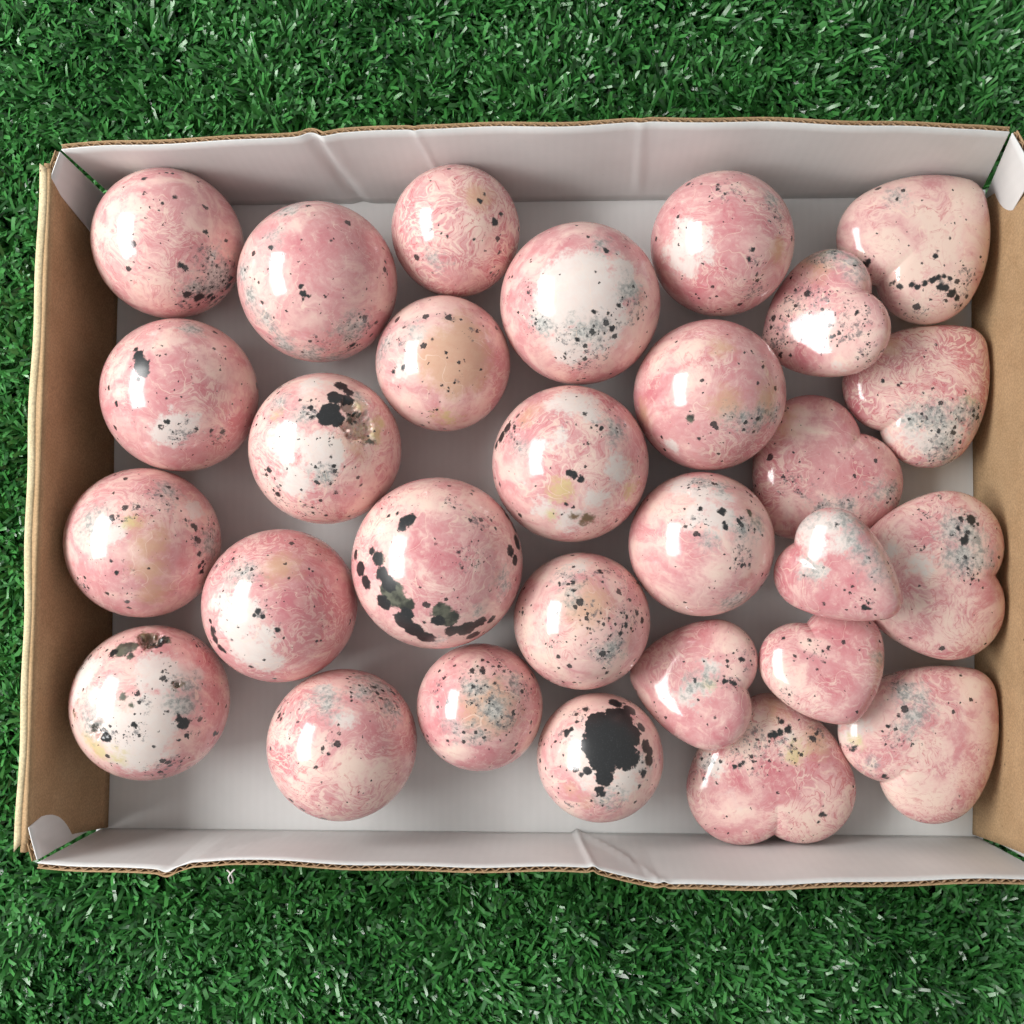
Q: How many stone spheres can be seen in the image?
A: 19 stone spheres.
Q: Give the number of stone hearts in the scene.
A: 10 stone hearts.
